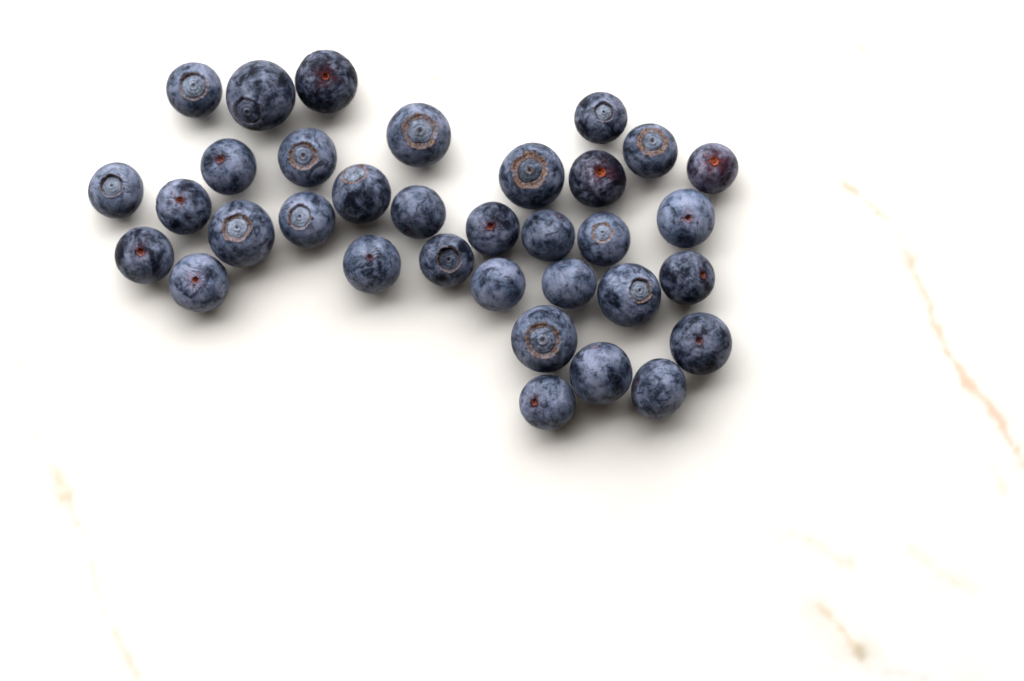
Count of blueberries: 34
